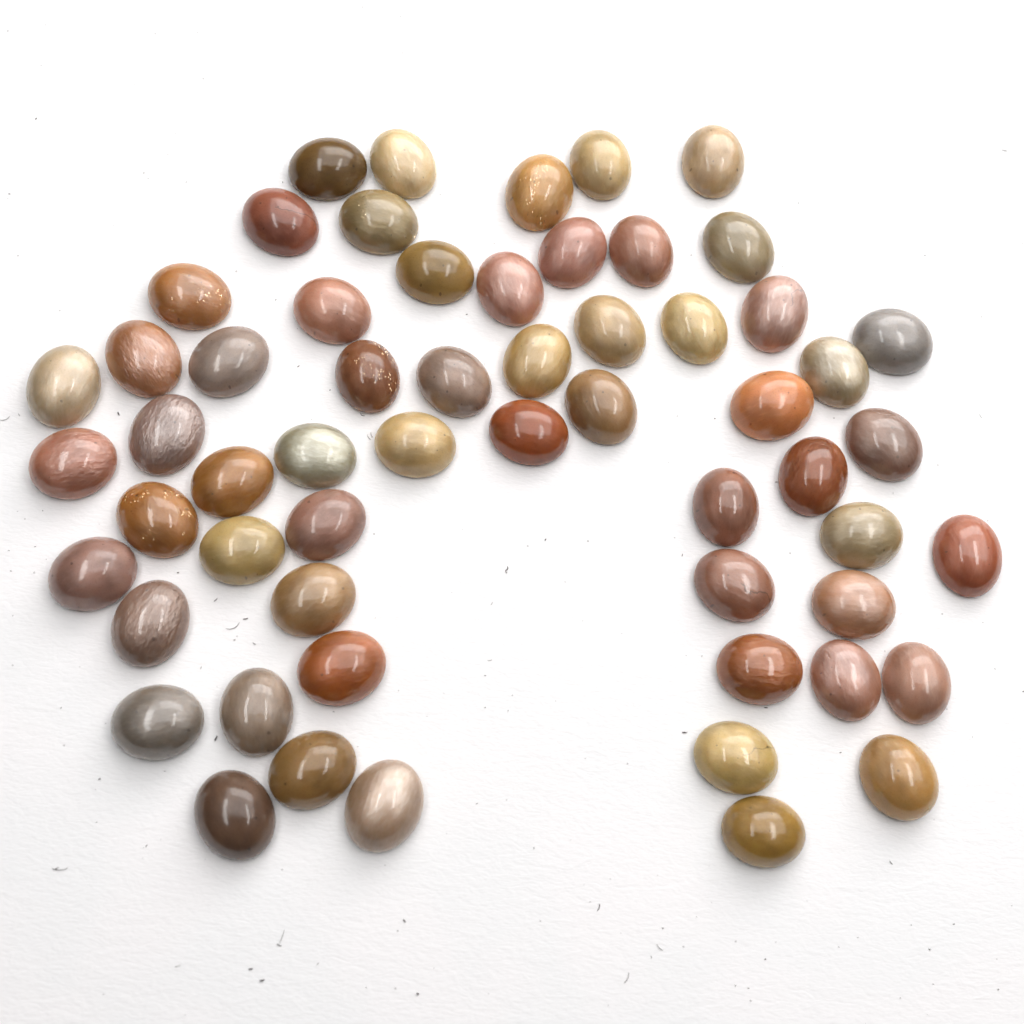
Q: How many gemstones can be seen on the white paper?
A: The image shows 58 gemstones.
